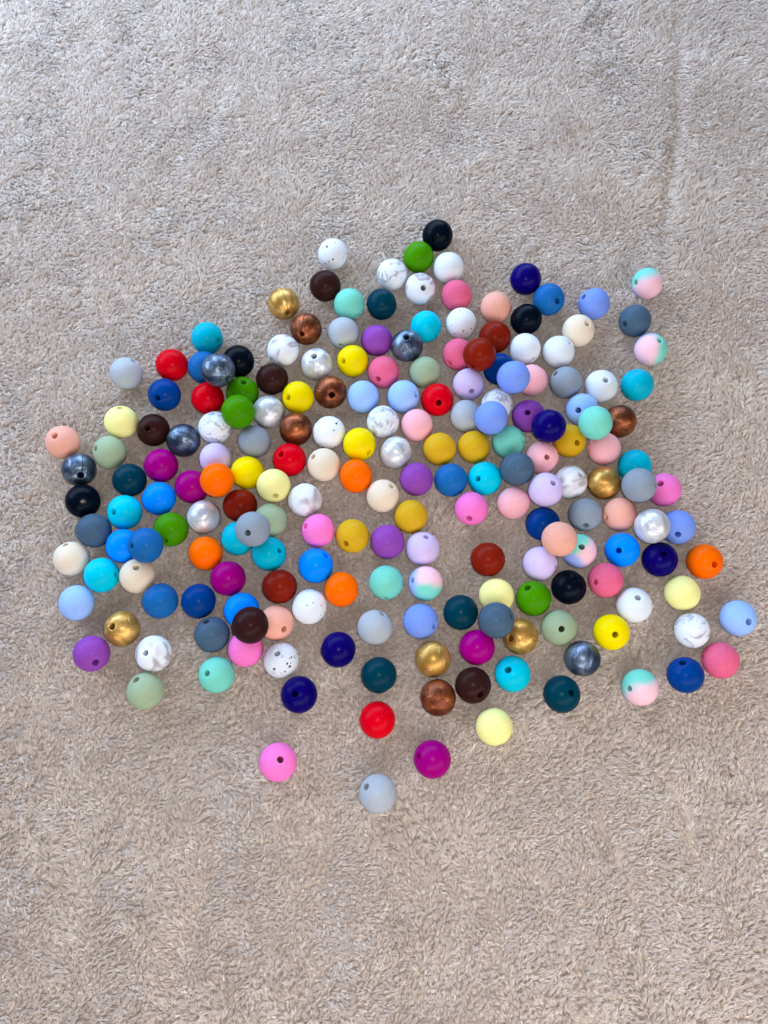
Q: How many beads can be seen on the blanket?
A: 200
